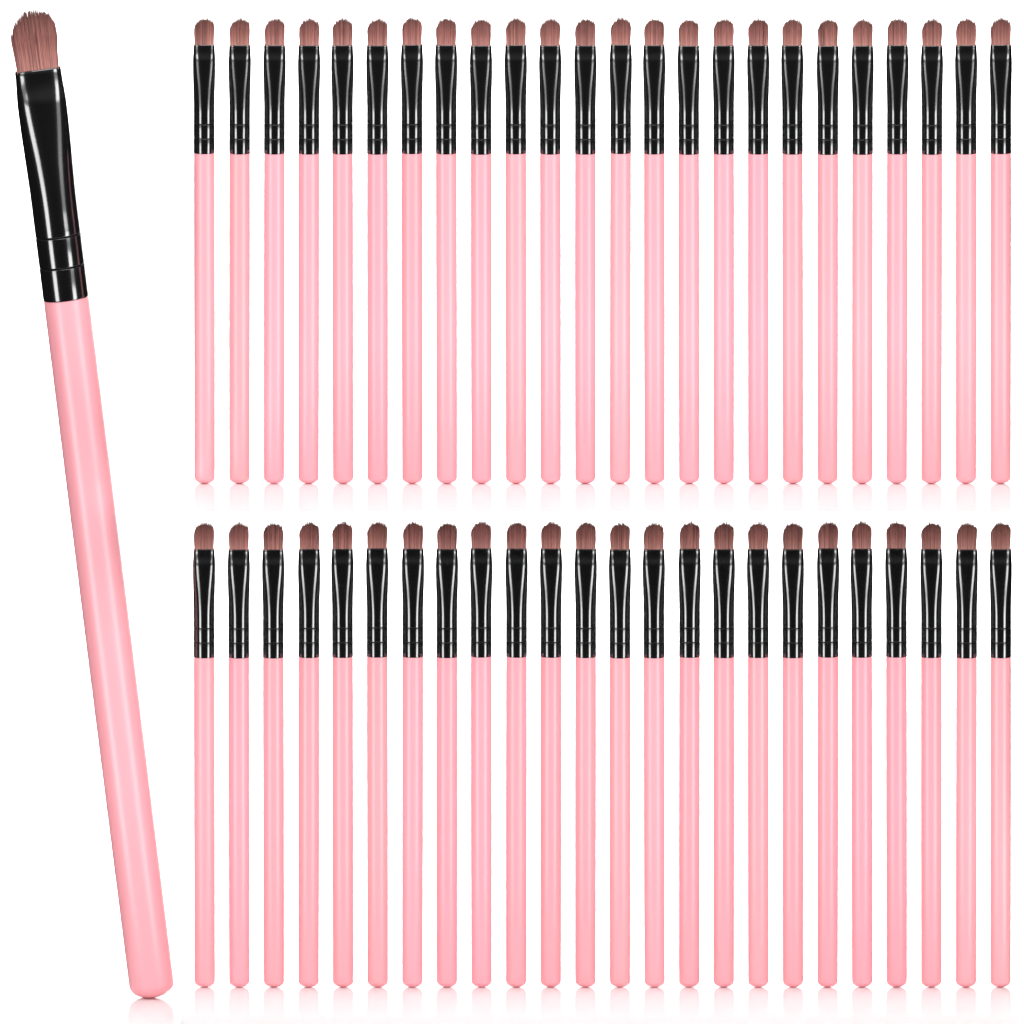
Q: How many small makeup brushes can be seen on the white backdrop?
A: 48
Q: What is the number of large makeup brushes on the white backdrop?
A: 1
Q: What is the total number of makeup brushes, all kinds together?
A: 49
